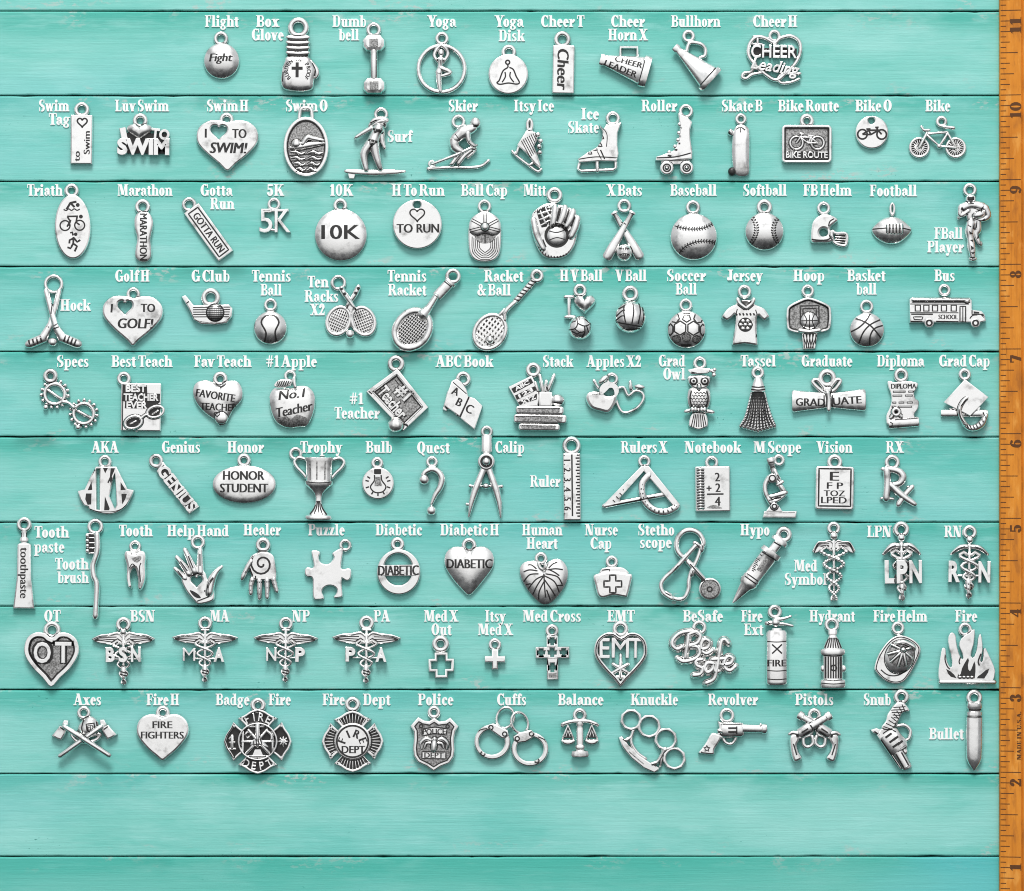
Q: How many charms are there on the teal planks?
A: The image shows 117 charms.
